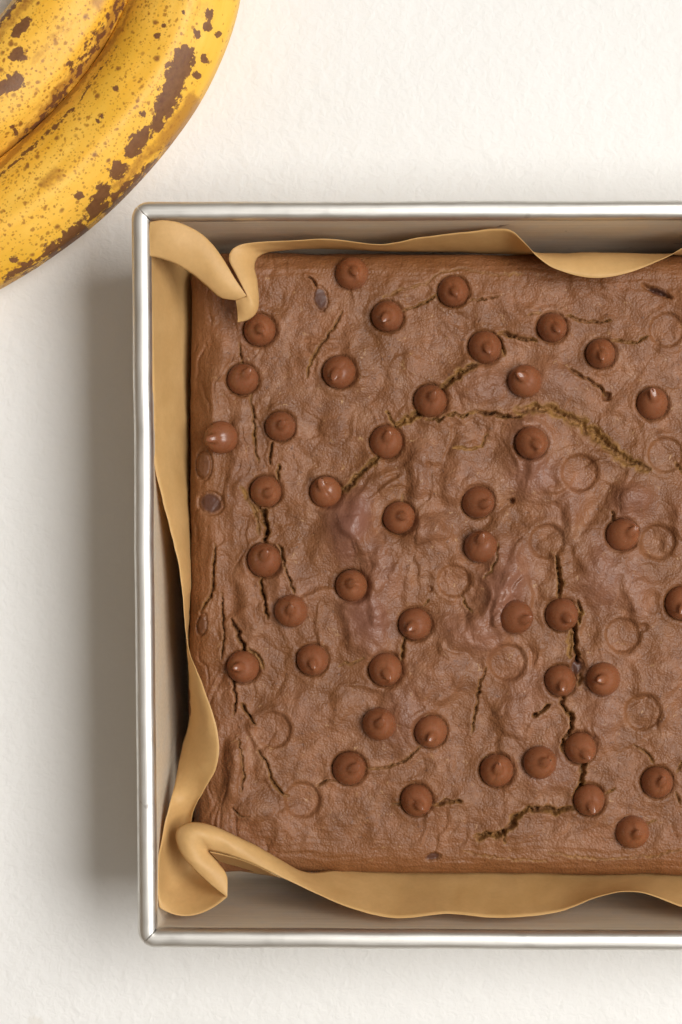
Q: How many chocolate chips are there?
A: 44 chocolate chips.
